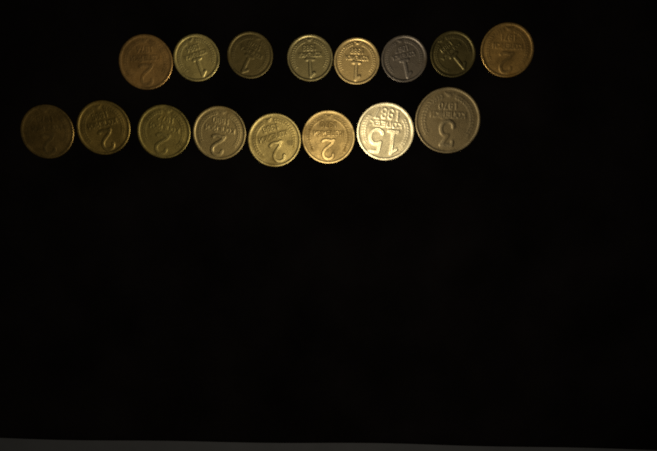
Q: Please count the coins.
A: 16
